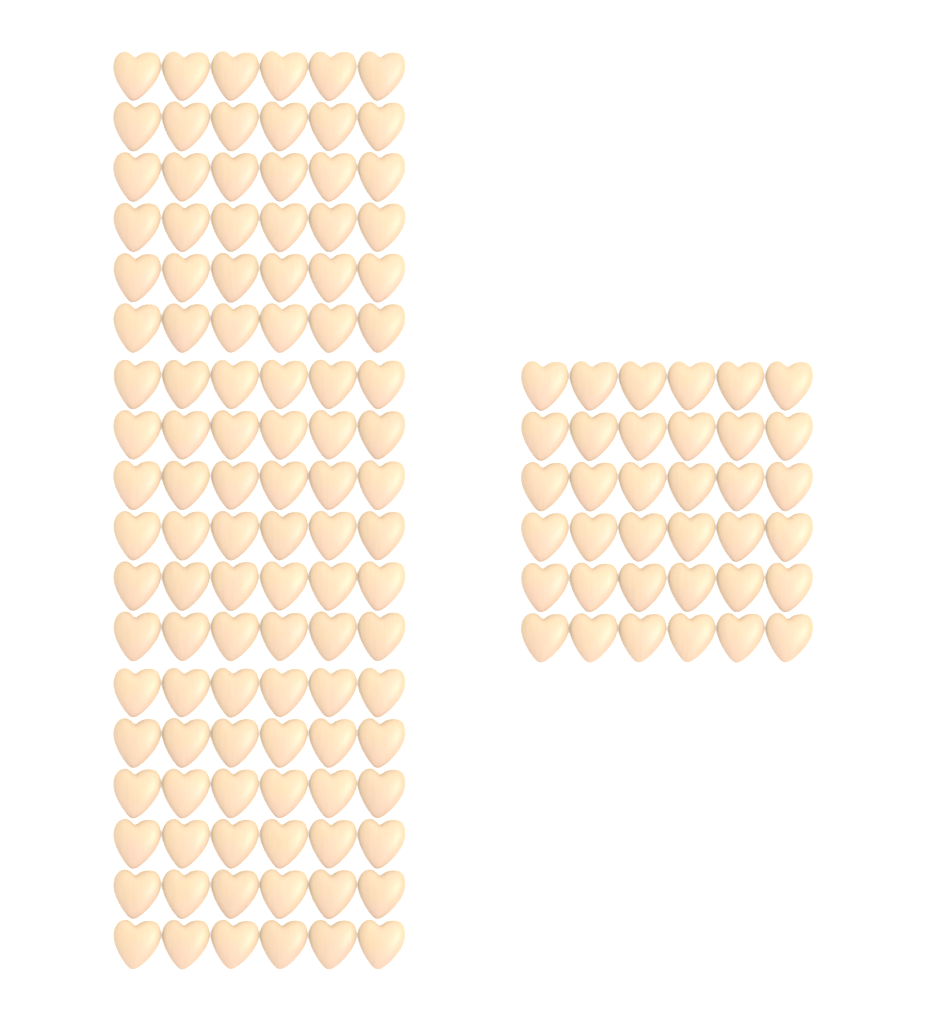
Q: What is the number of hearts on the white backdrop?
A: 144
